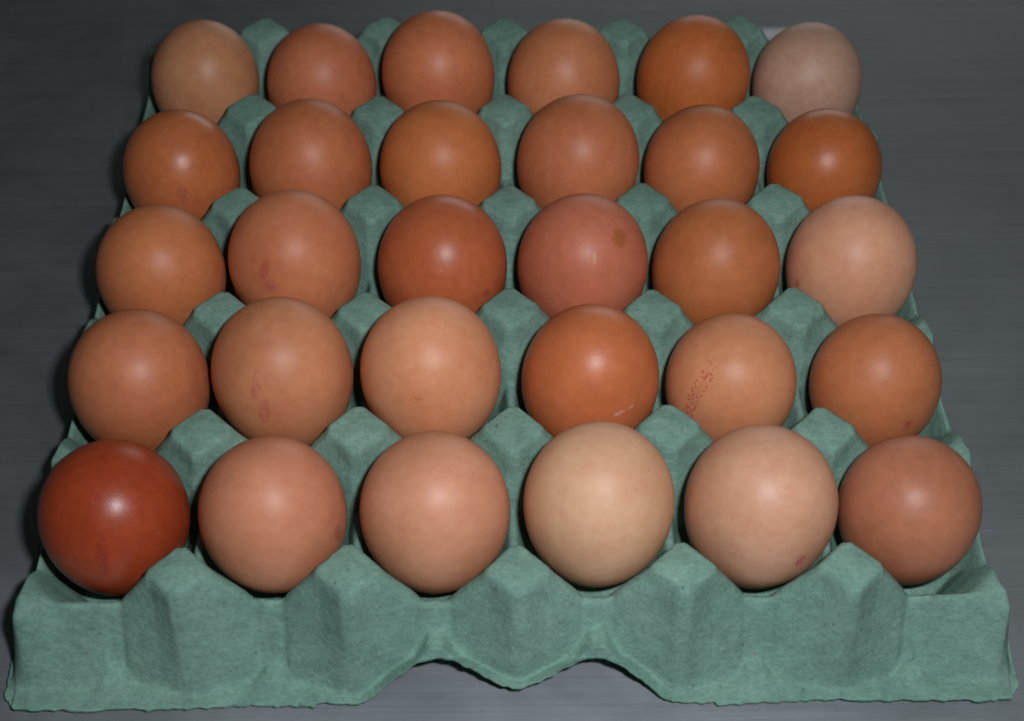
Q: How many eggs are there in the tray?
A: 30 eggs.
